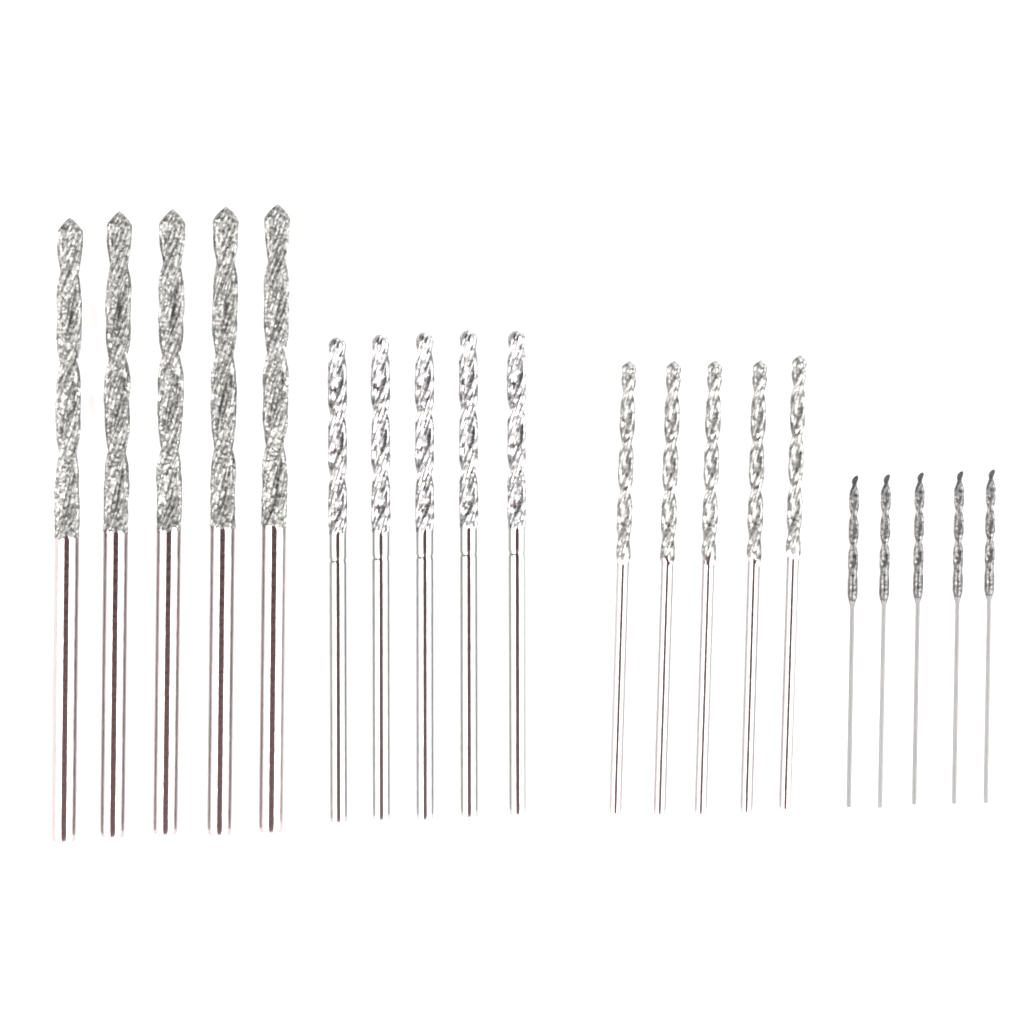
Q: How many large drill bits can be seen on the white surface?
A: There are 5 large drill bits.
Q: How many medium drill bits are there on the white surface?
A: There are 5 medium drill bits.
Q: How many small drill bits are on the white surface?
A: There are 5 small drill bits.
